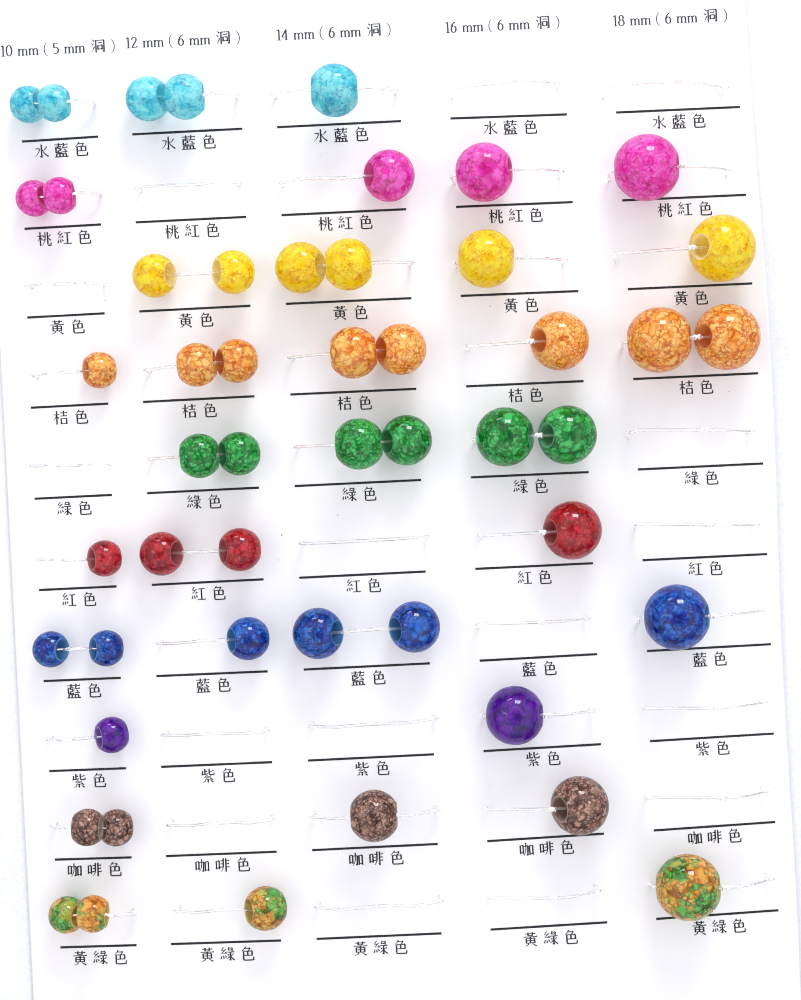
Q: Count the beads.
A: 50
